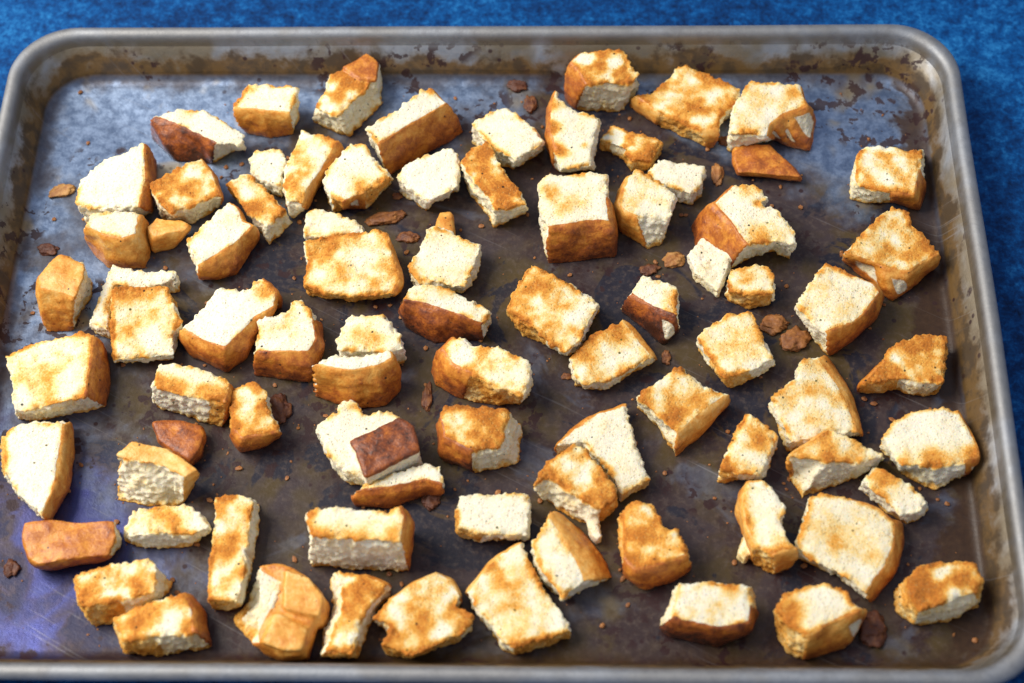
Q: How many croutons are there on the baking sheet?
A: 82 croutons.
